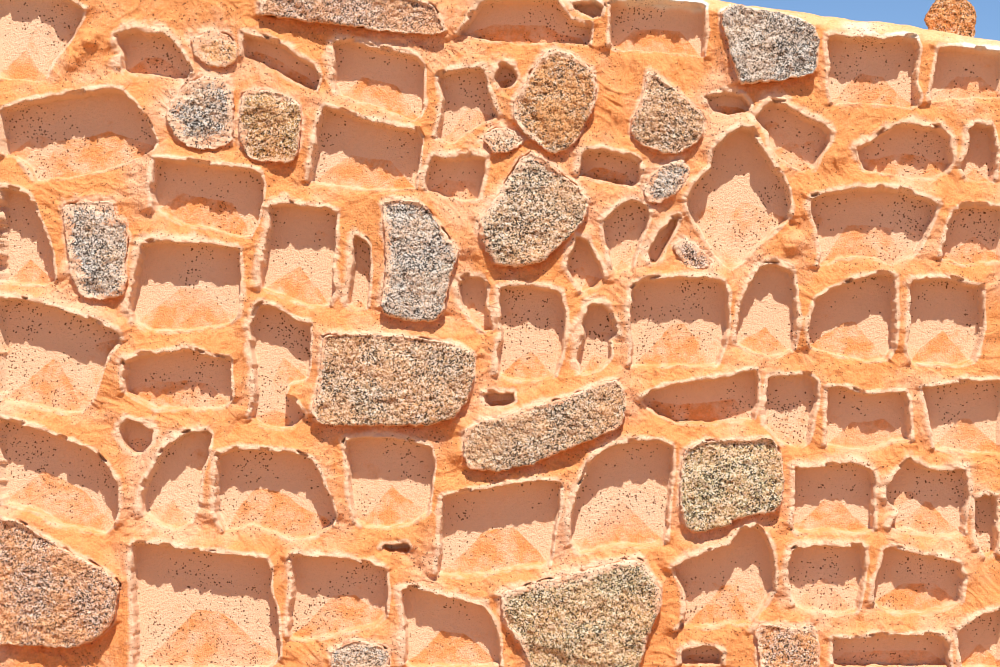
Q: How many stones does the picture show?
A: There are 21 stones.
